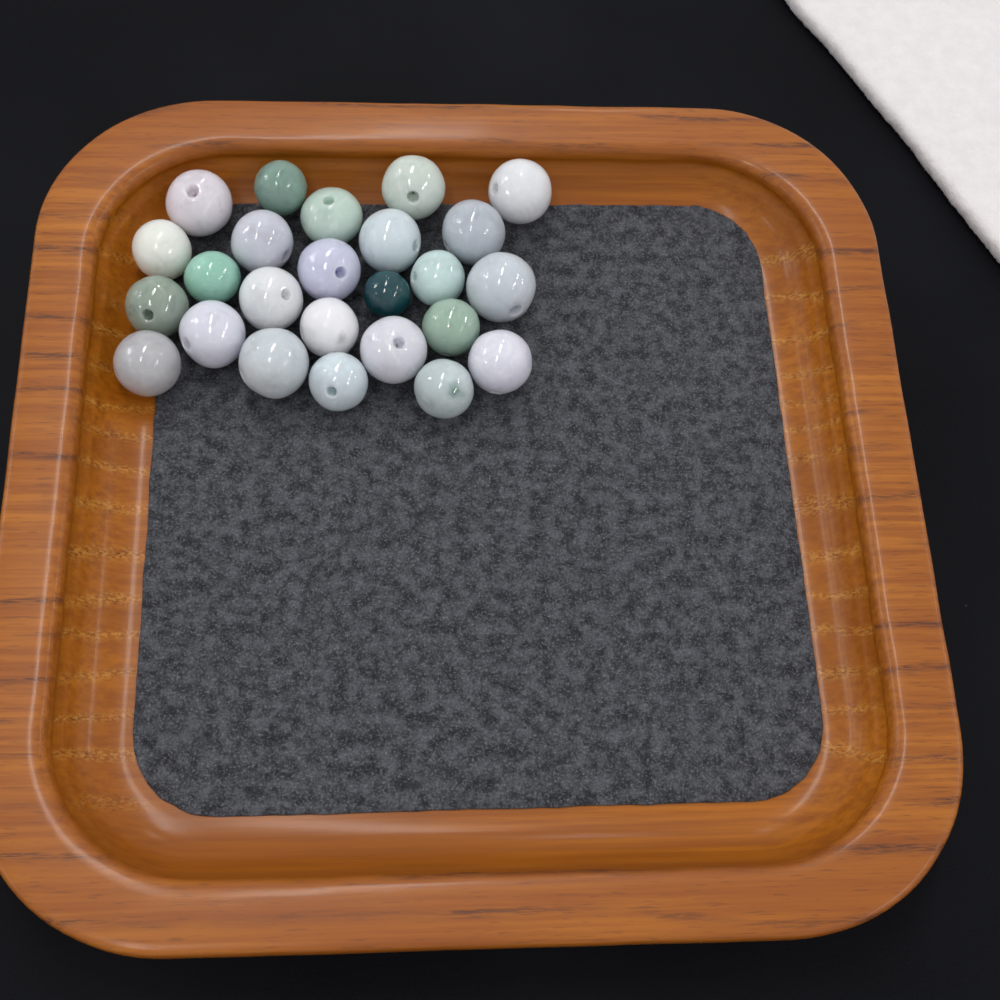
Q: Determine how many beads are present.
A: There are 25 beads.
